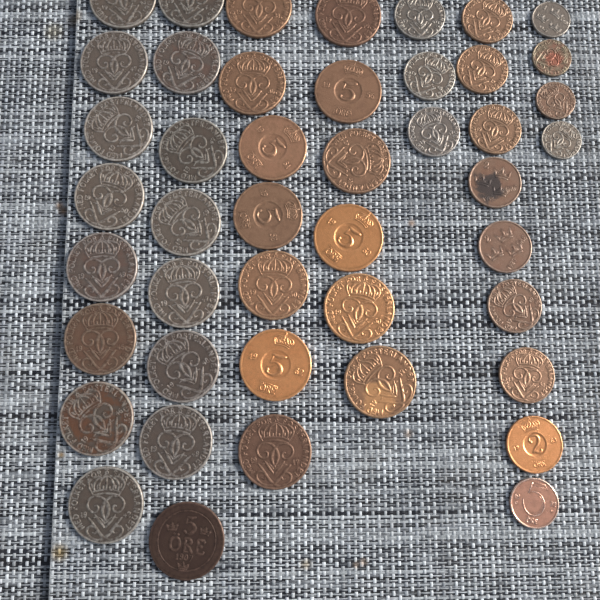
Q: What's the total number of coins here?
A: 45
